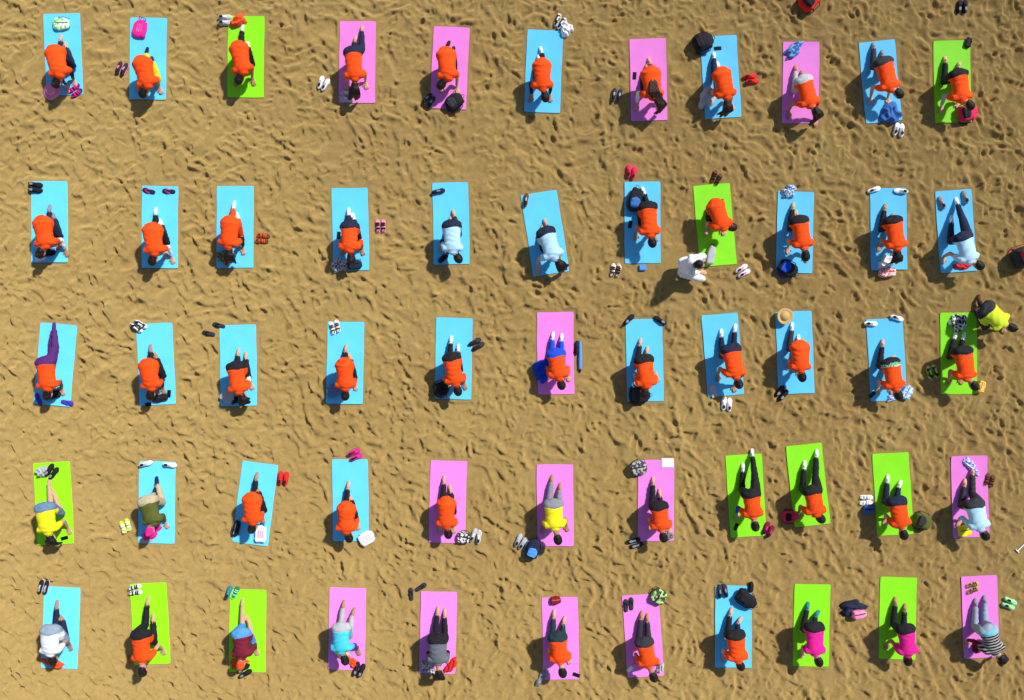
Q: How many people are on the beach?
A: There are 57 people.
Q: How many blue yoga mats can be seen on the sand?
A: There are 29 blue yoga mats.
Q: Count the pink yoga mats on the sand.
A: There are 14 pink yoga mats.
